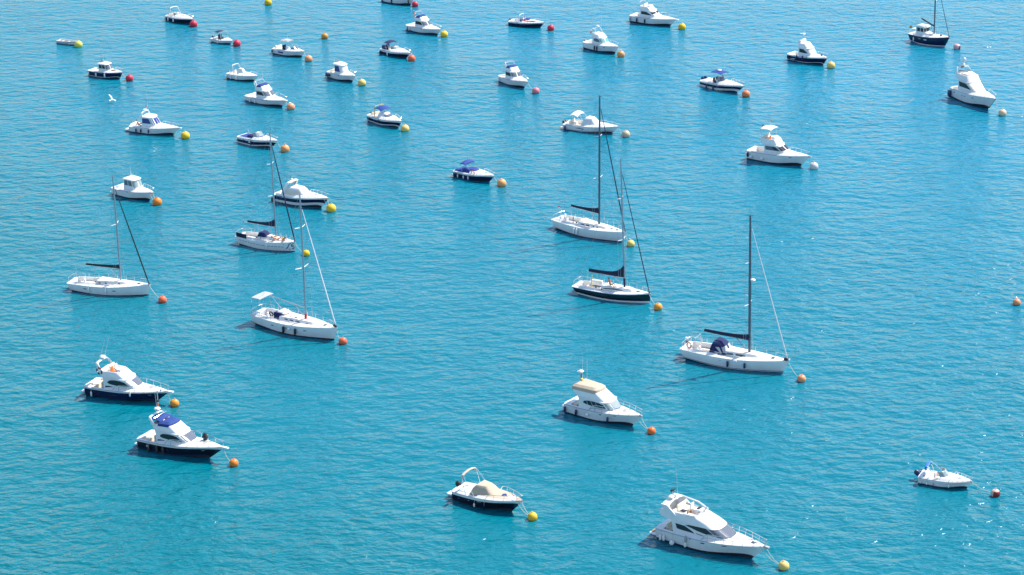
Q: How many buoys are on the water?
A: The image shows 41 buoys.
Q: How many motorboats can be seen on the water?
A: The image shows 31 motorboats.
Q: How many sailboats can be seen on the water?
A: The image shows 7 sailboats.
